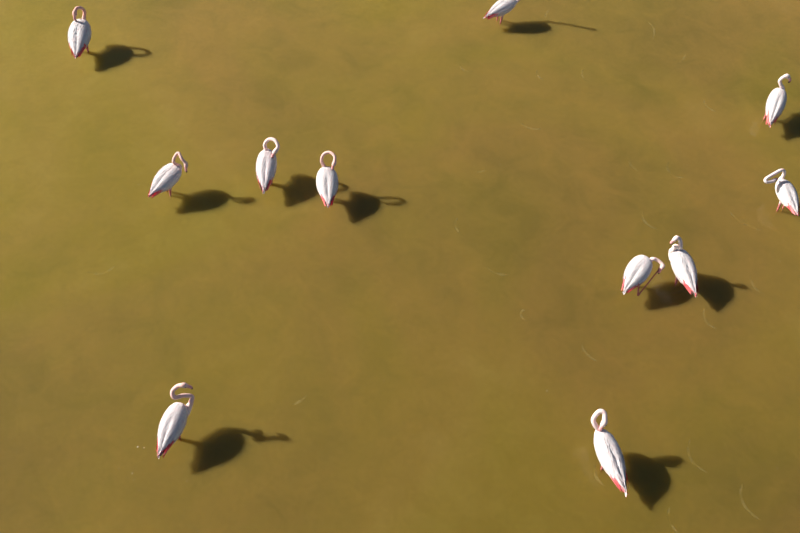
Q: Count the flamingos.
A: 11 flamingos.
